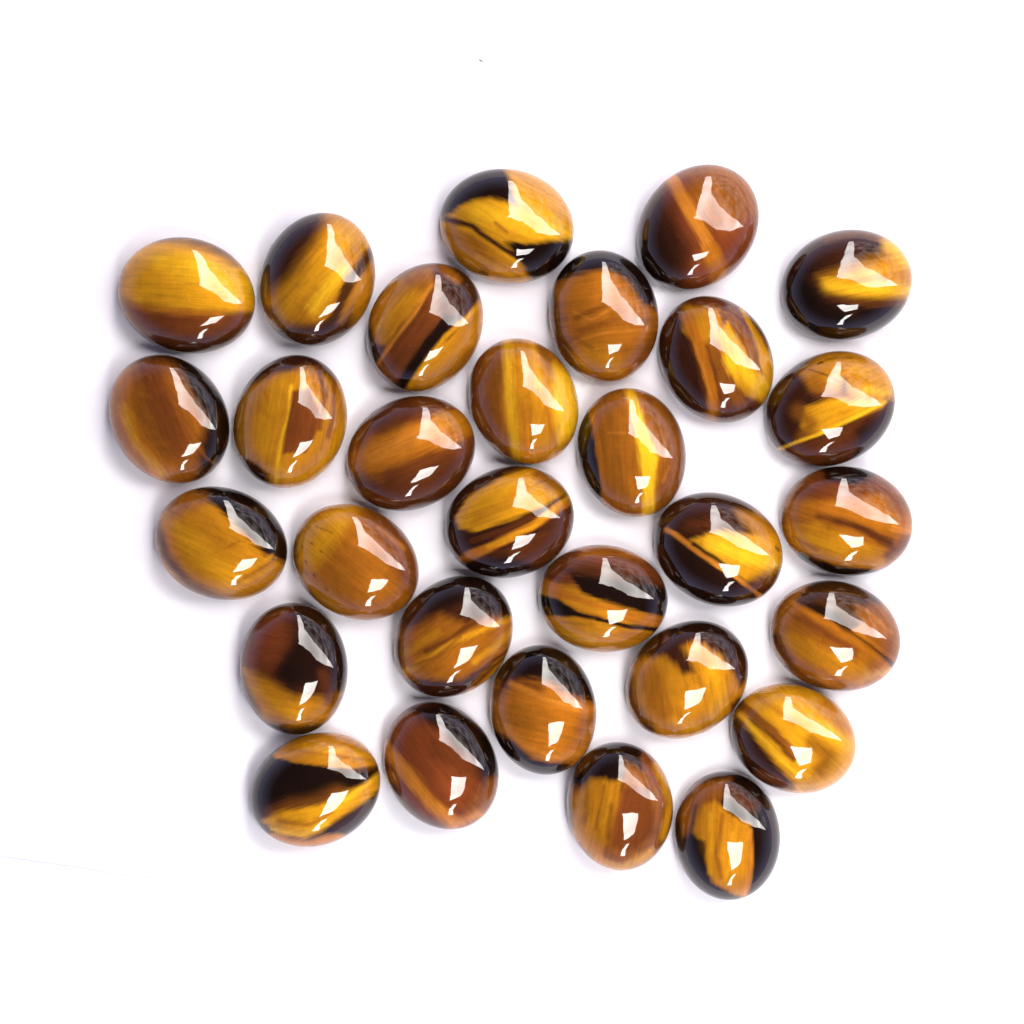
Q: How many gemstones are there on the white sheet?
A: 30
